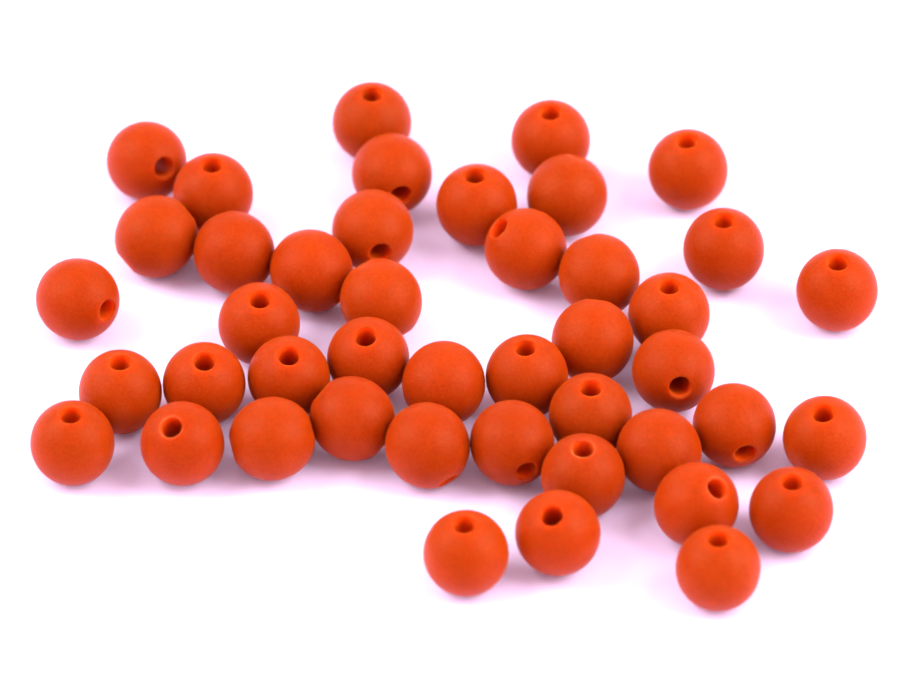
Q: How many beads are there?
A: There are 44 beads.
